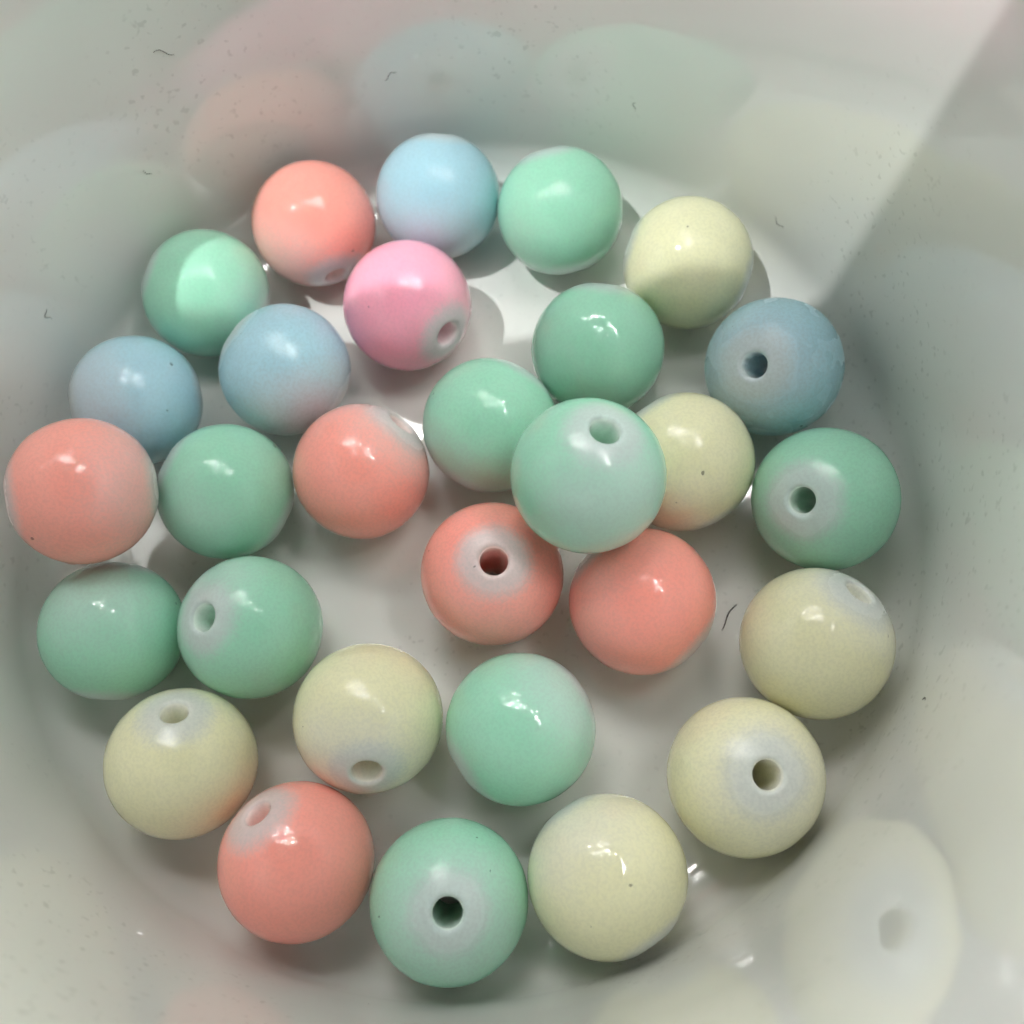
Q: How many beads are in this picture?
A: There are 29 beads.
